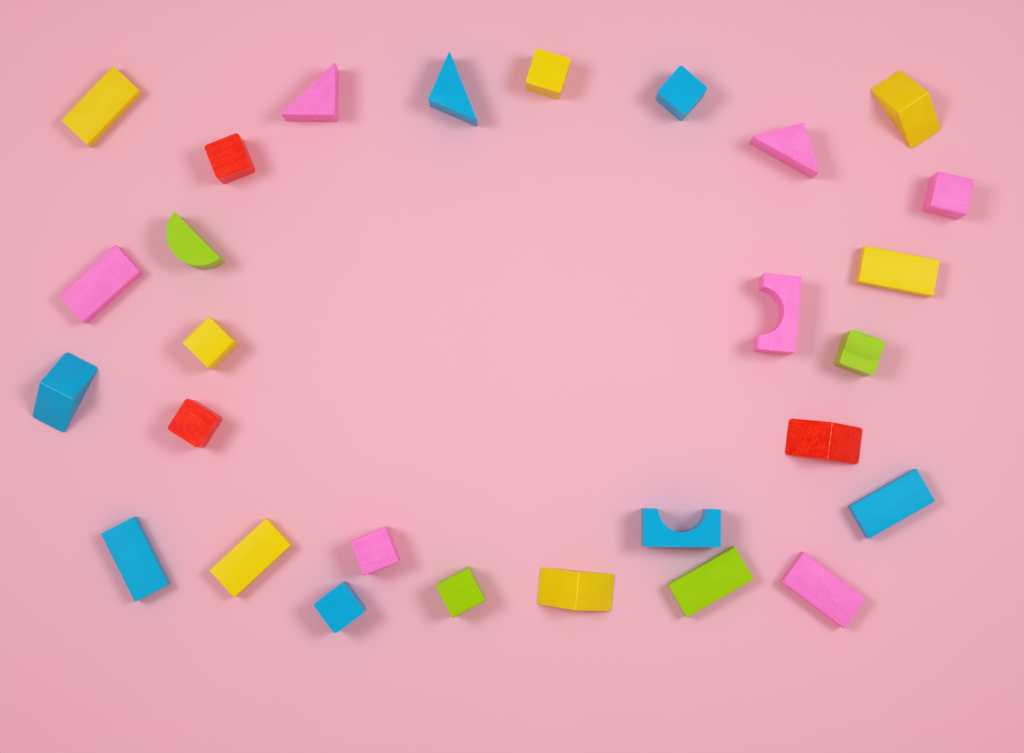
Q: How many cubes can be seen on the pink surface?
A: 10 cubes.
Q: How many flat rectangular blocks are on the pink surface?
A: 8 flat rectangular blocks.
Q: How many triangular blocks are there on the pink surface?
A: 7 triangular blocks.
